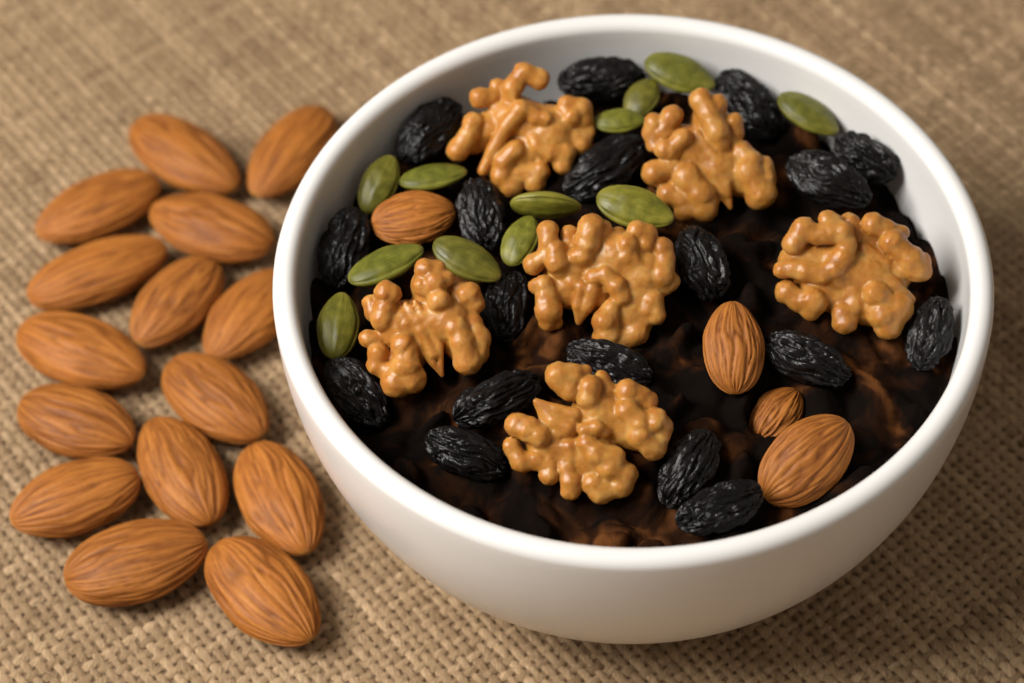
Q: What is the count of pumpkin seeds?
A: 12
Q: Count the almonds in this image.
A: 19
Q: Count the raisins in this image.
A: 18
